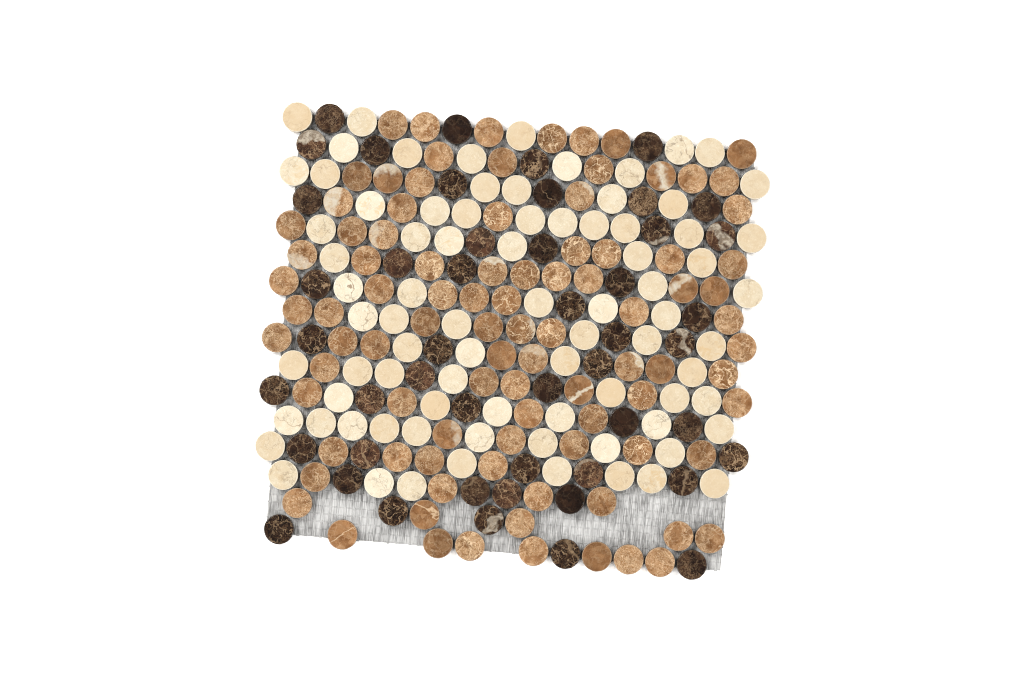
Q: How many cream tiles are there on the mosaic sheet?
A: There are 81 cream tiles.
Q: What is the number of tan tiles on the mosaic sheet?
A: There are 94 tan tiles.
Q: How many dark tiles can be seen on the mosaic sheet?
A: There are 48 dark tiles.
